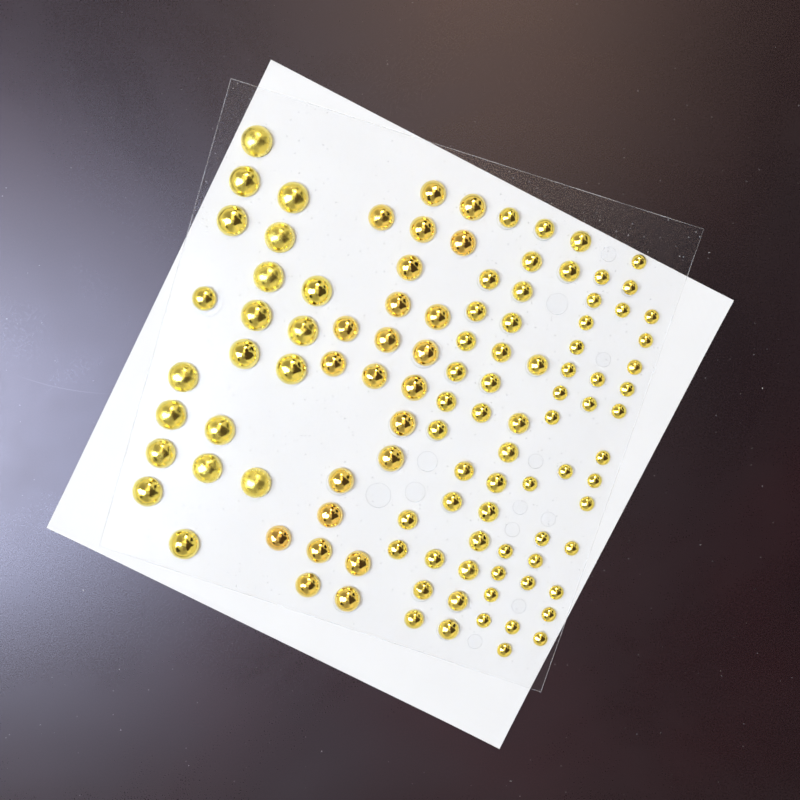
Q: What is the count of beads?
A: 110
